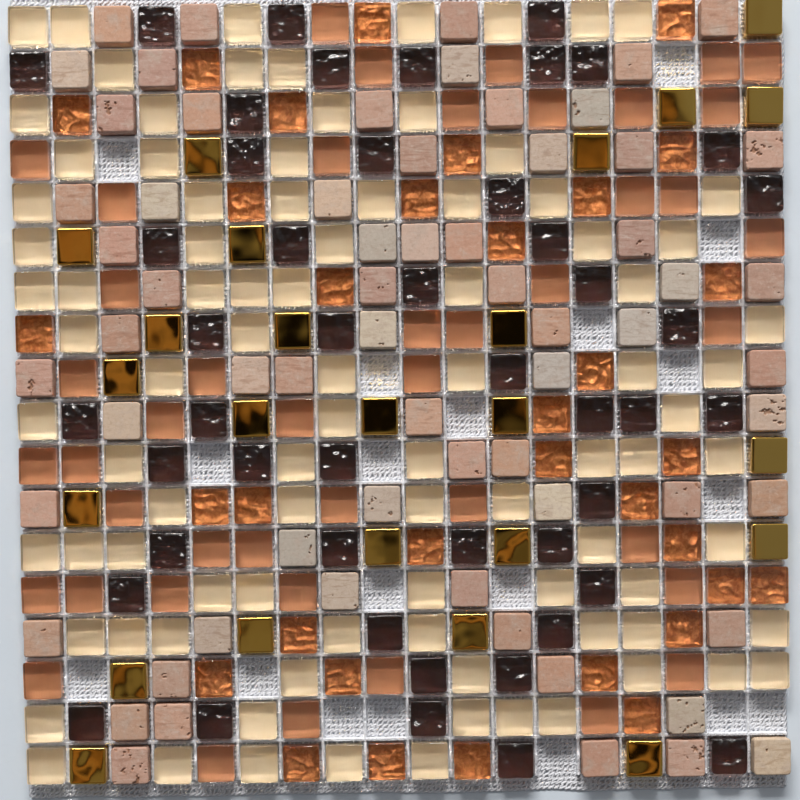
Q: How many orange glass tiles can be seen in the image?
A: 78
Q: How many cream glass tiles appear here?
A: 91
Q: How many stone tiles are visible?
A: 65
